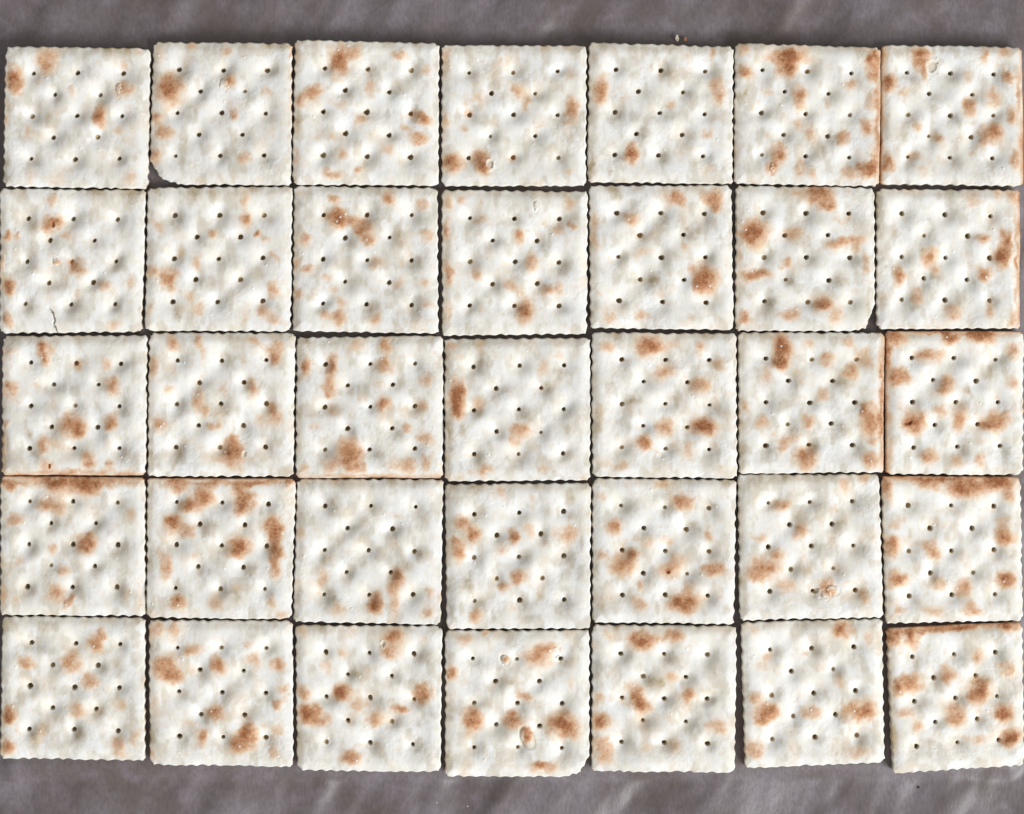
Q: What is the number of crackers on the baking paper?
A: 35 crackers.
